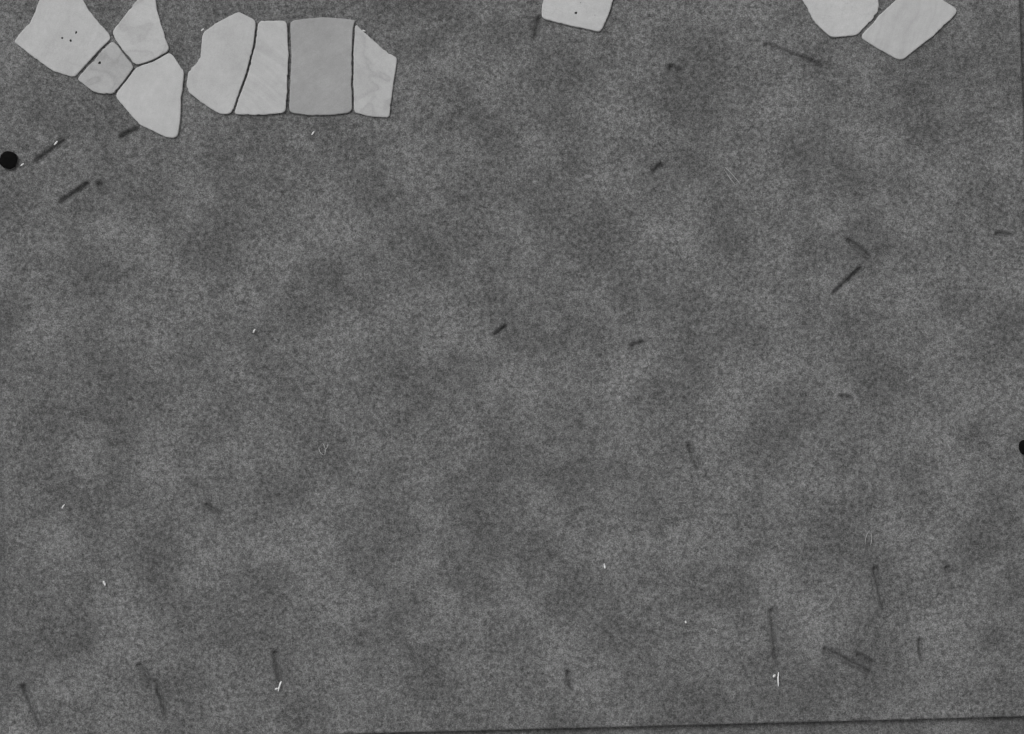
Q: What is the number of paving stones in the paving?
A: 11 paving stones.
